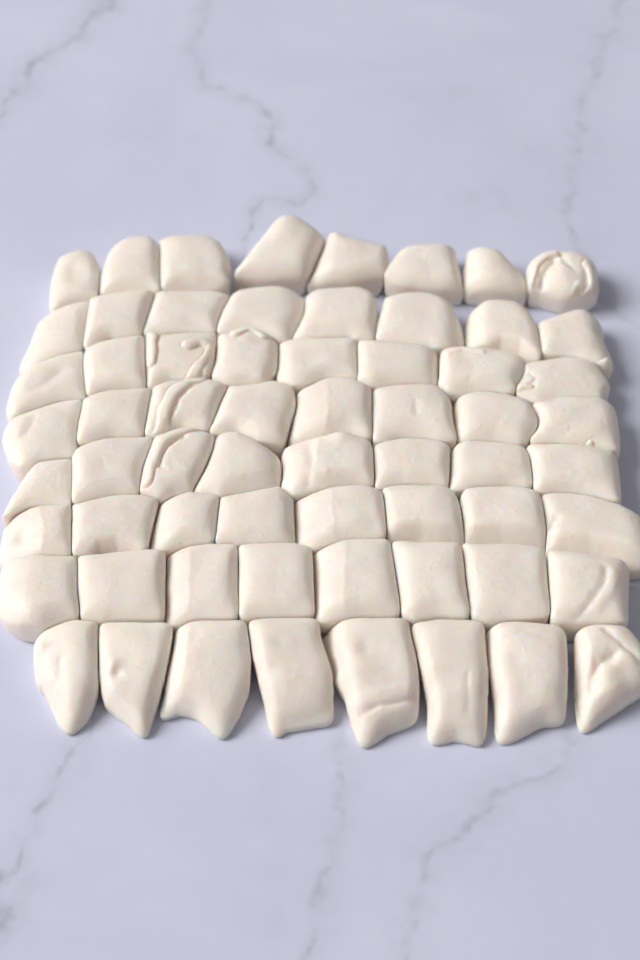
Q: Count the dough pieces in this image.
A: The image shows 64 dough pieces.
